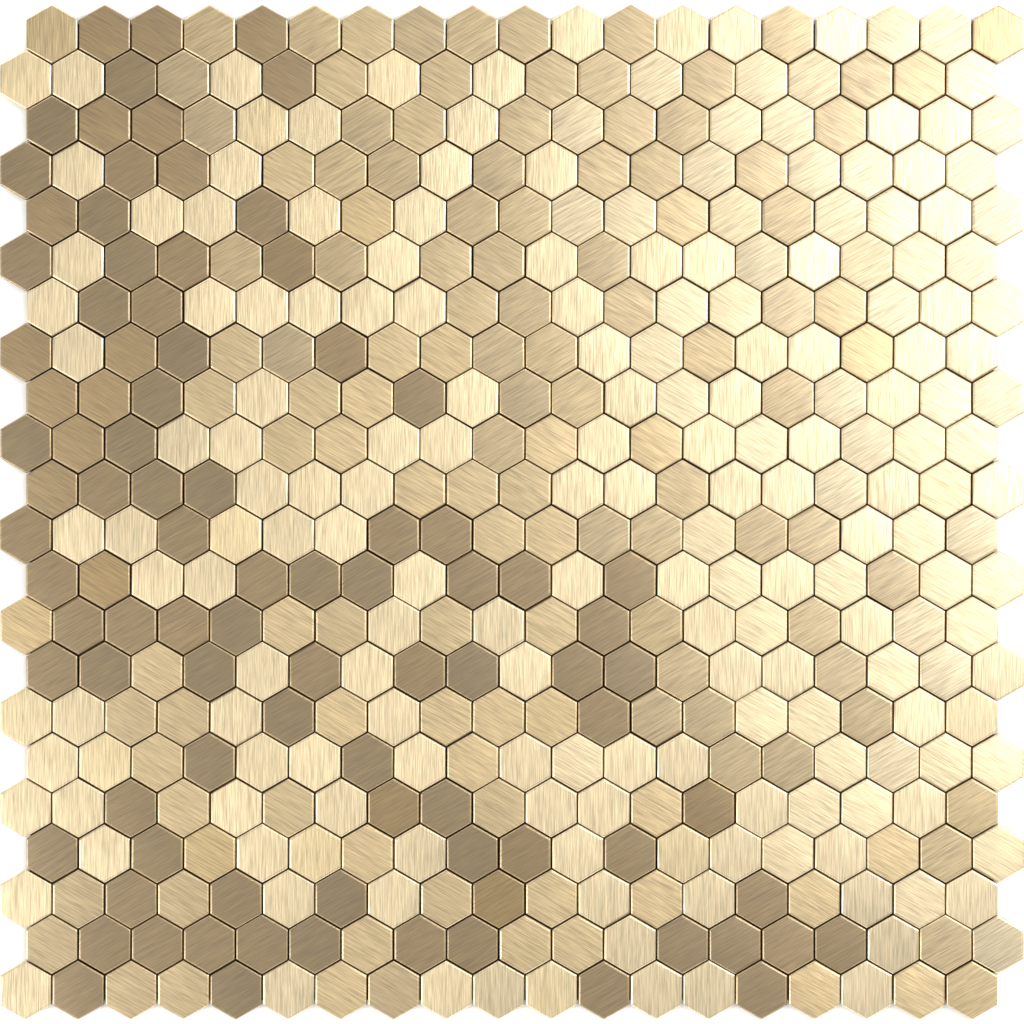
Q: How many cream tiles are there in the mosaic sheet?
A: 198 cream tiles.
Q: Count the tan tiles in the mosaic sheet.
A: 127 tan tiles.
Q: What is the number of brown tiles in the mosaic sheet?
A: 93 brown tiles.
